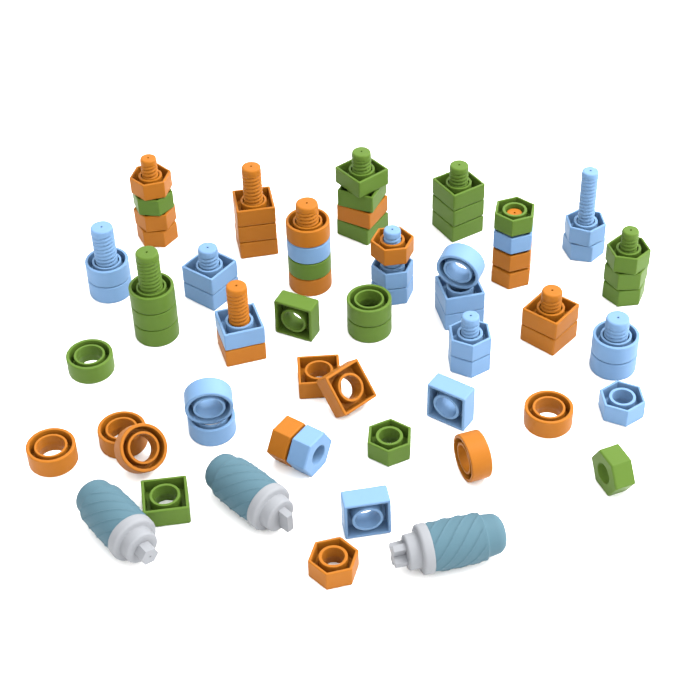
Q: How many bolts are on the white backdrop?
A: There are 16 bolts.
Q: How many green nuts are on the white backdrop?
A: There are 18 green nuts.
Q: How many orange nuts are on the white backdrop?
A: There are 18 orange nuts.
